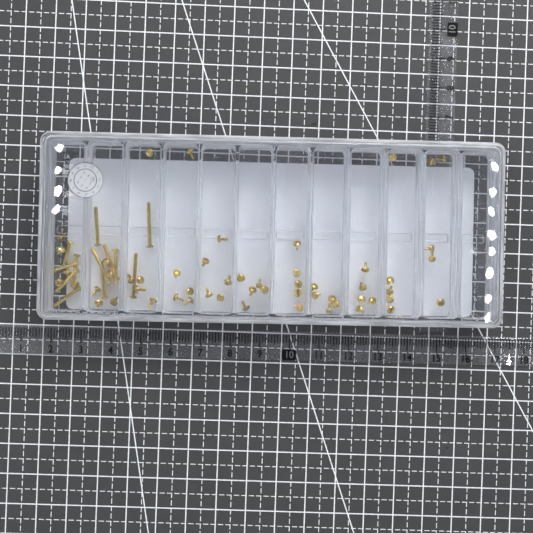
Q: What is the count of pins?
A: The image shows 12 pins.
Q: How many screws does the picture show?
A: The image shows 55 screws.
